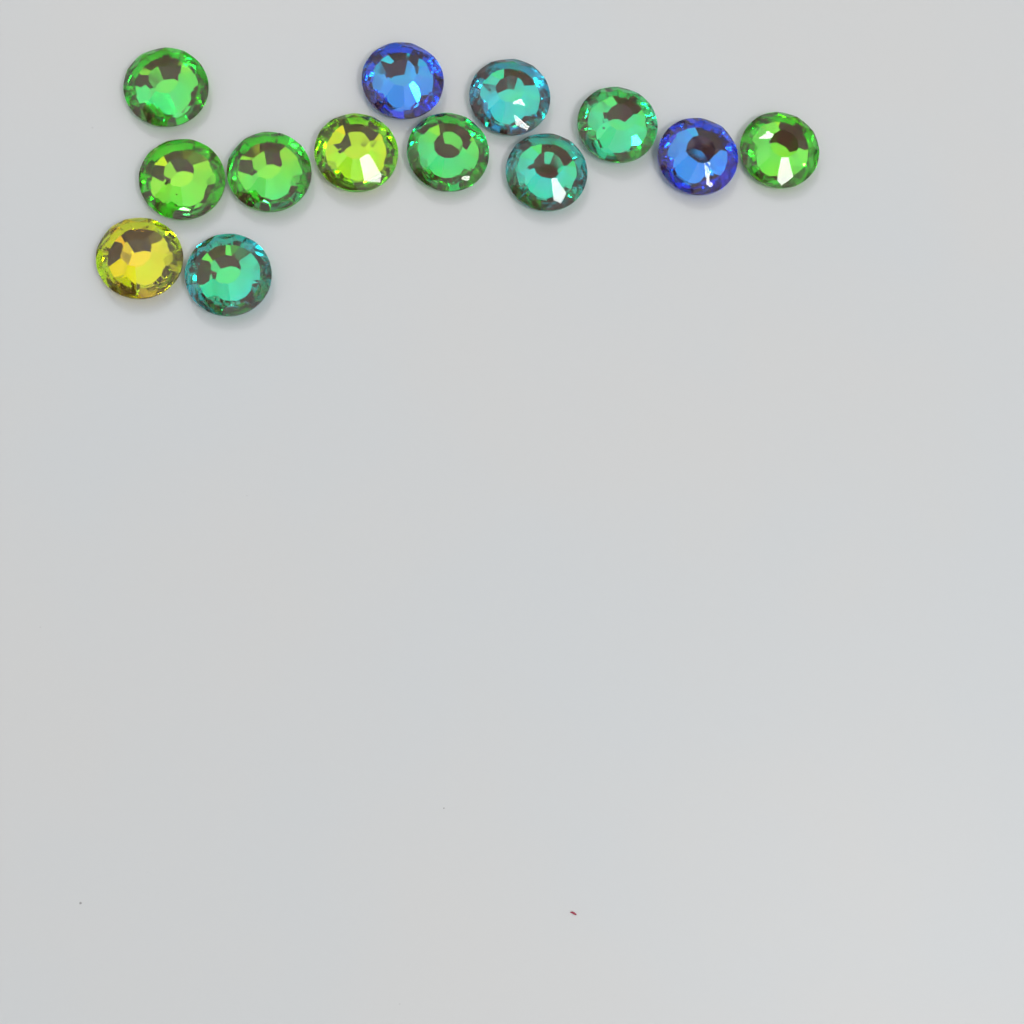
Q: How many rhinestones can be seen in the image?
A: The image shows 13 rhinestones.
